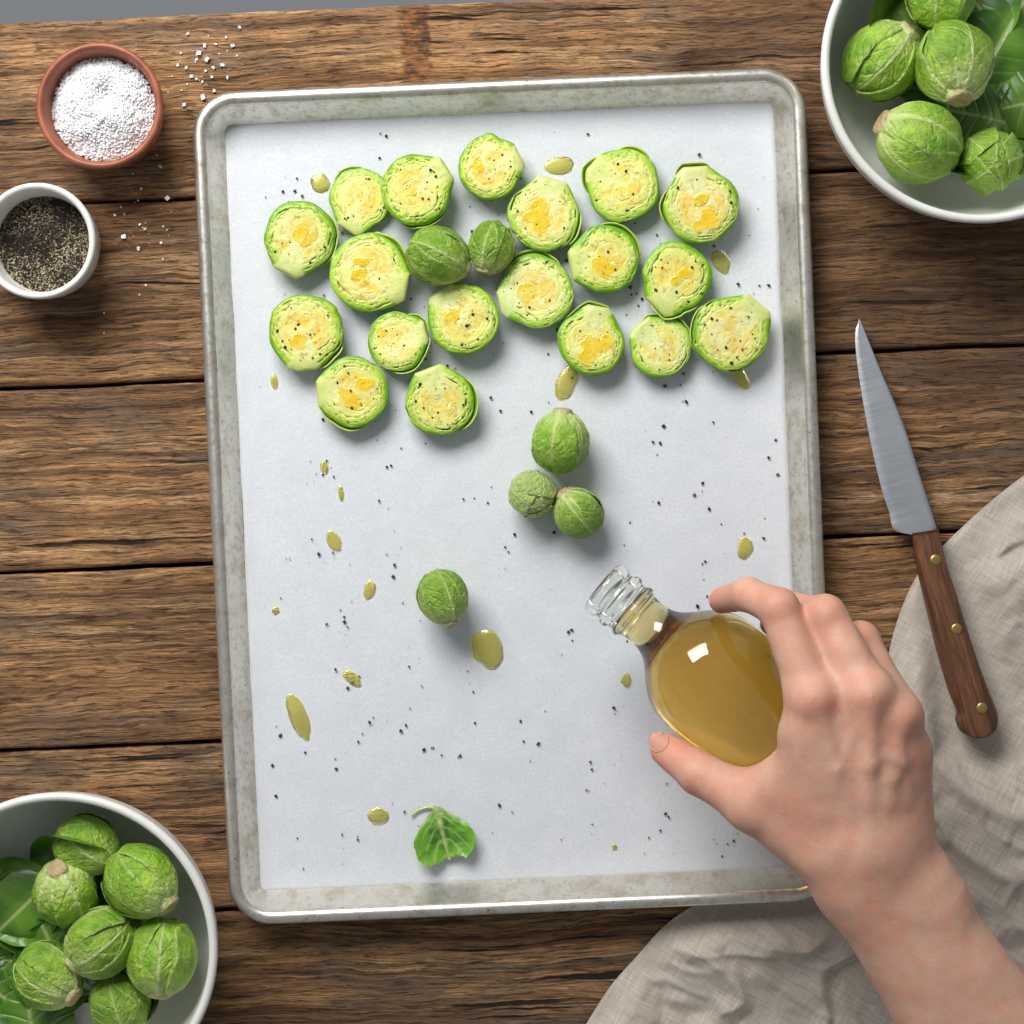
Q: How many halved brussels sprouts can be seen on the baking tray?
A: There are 19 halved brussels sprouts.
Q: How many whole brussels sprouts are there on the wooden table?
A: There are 18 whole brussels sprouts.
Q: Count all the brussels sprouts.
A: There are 37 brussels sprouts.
